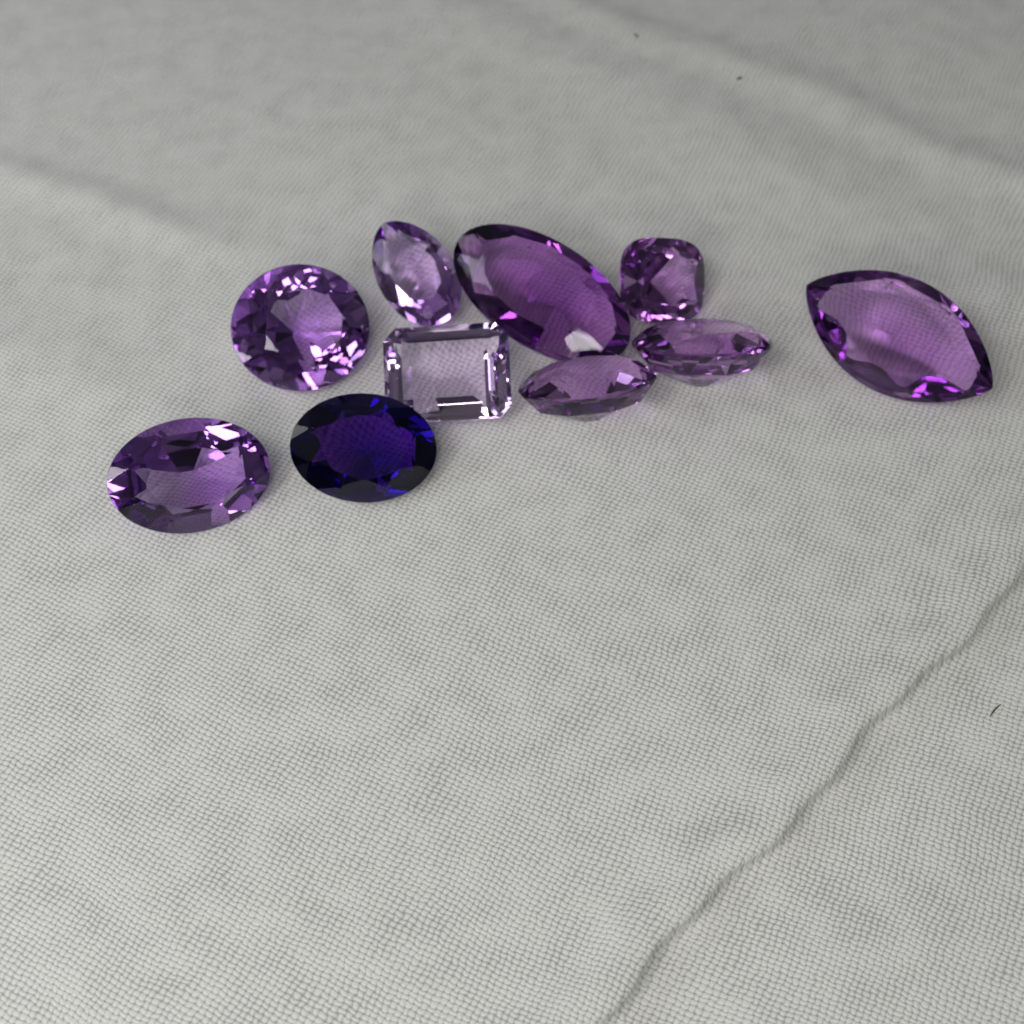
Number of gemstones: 10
